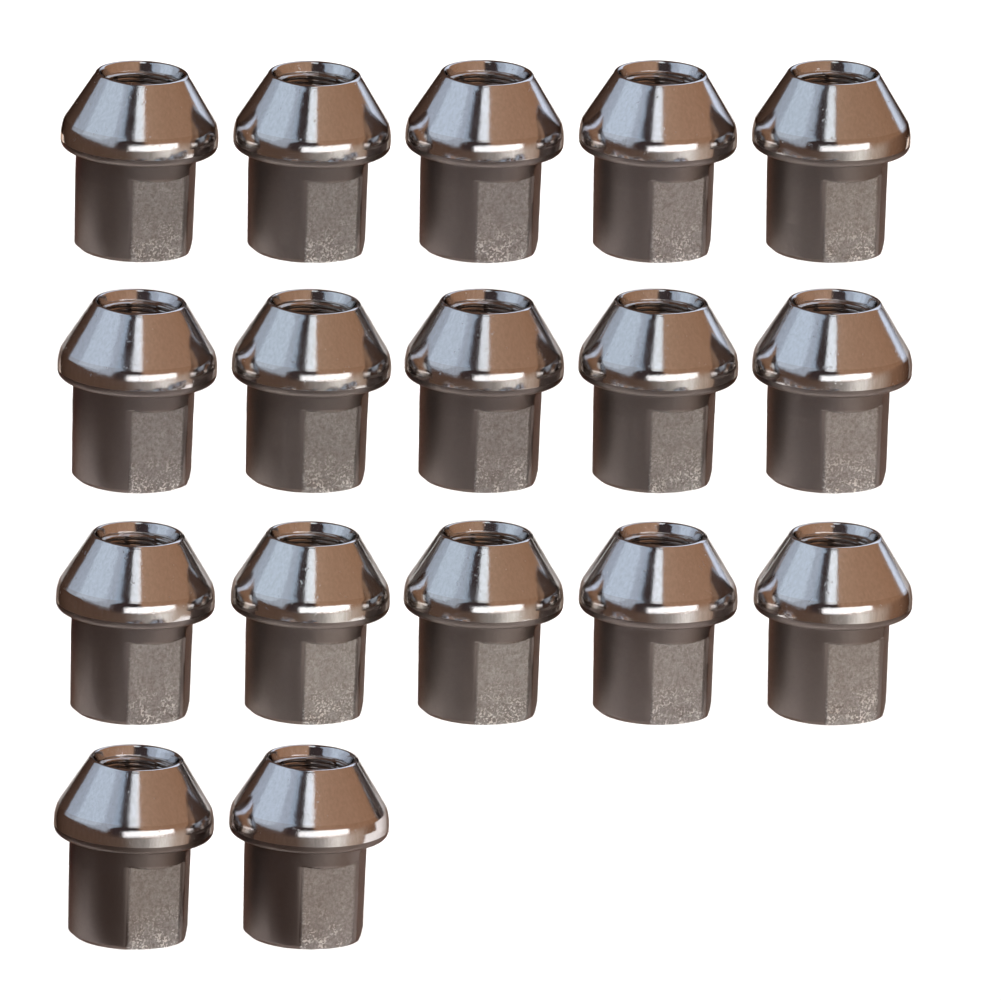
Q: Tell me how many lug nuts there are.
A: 17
